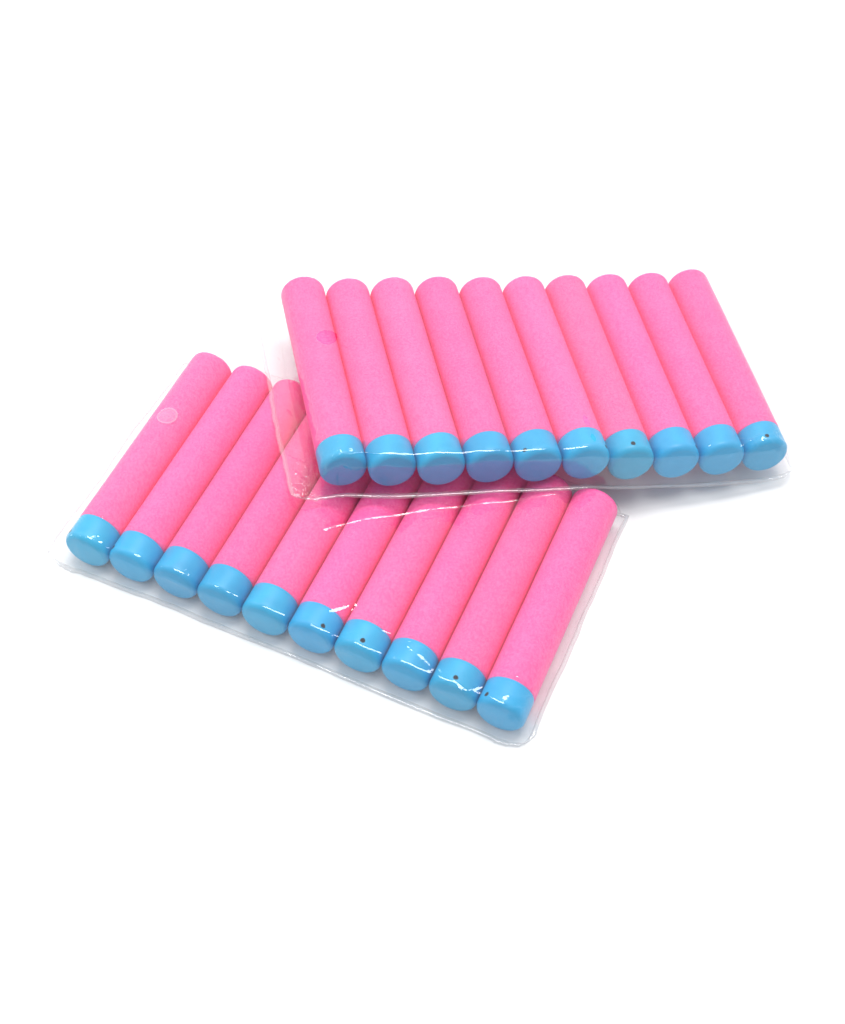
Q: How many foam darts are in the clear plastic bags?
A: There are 20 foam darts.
